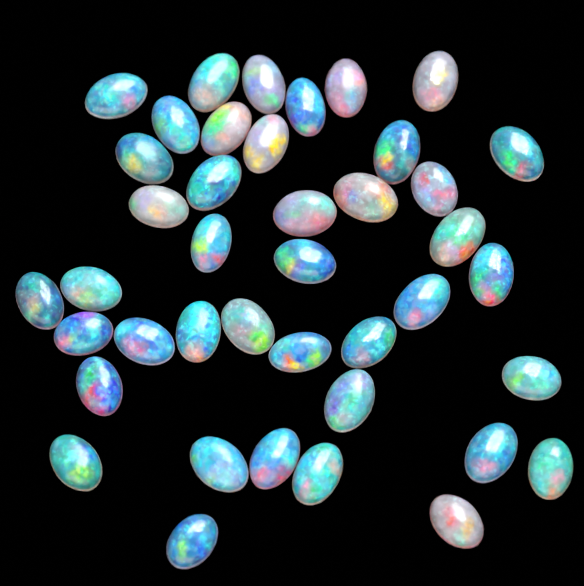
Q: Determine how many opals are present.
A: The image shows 41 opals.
